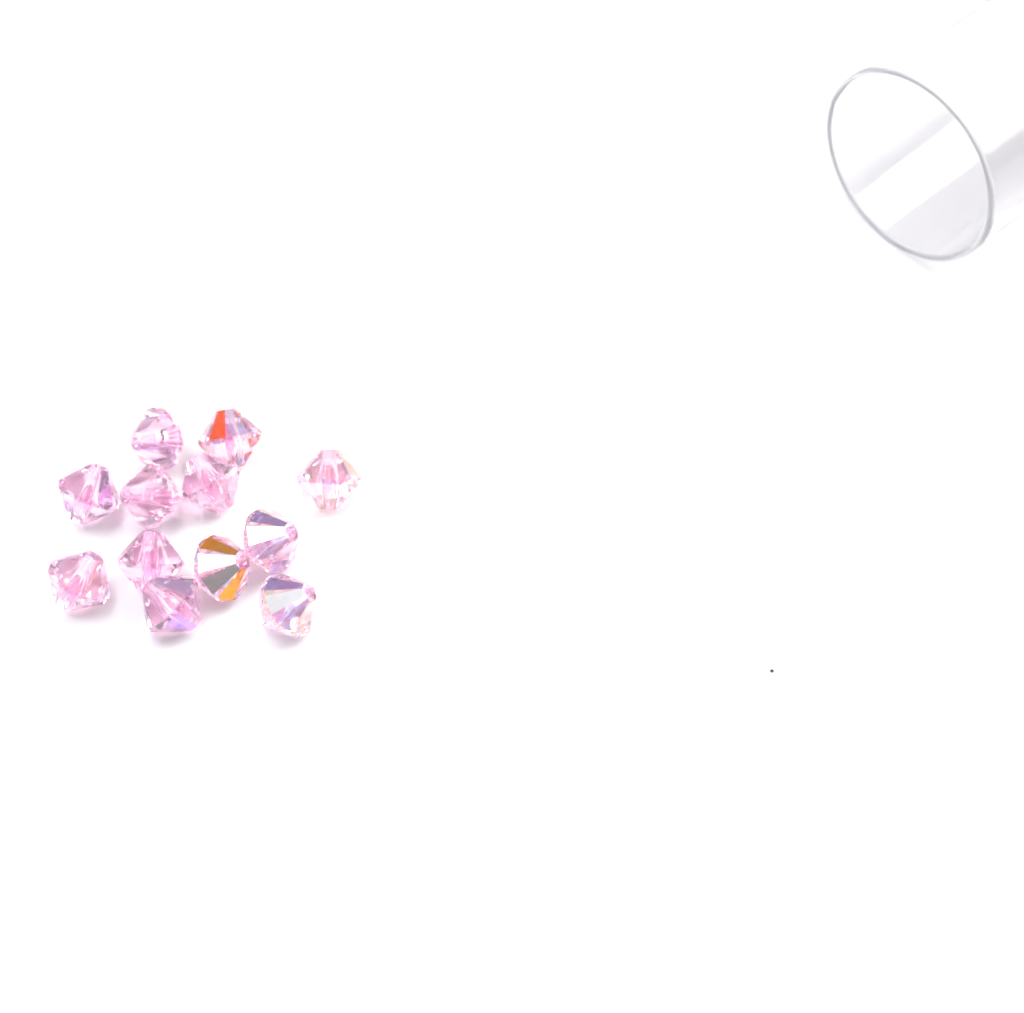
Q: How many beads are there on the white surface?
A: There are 12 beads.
